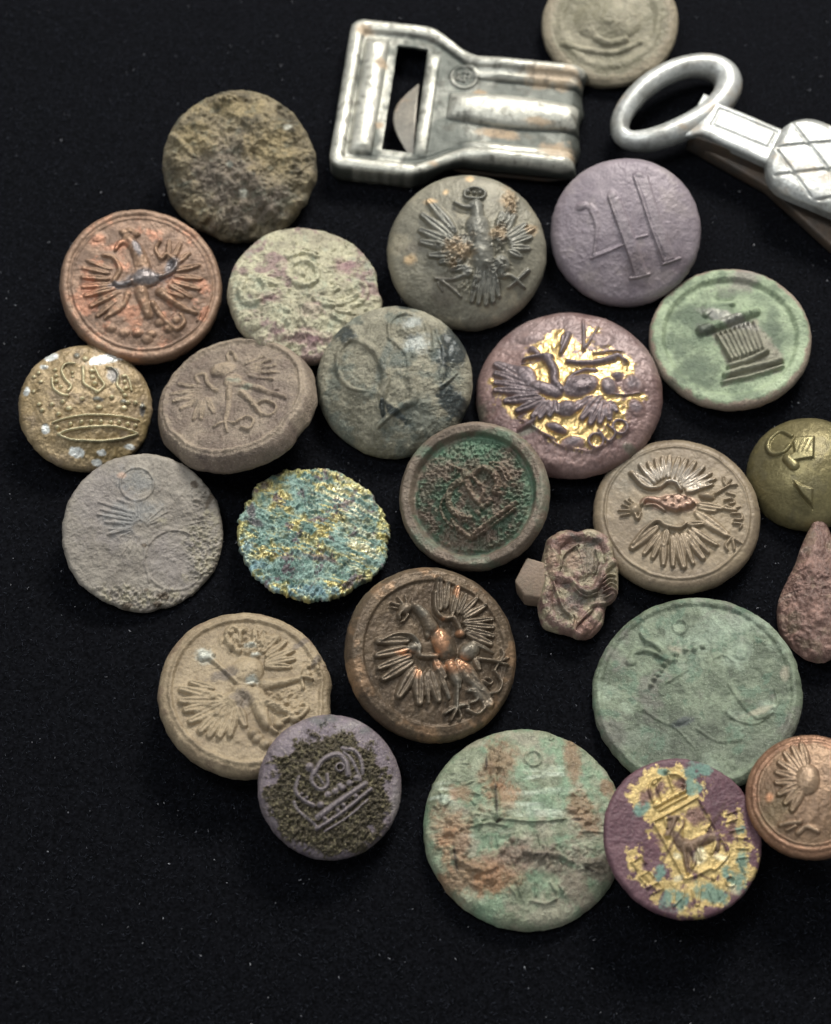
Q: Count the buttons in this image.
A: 23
